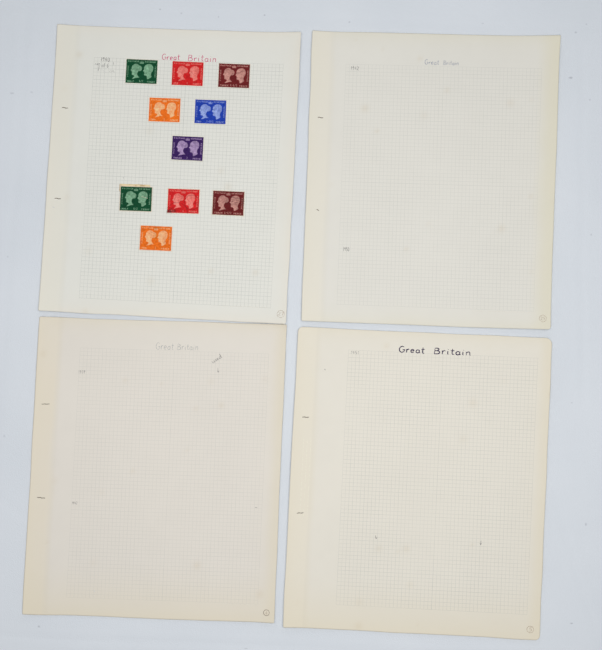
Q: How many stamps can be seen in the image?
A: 10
